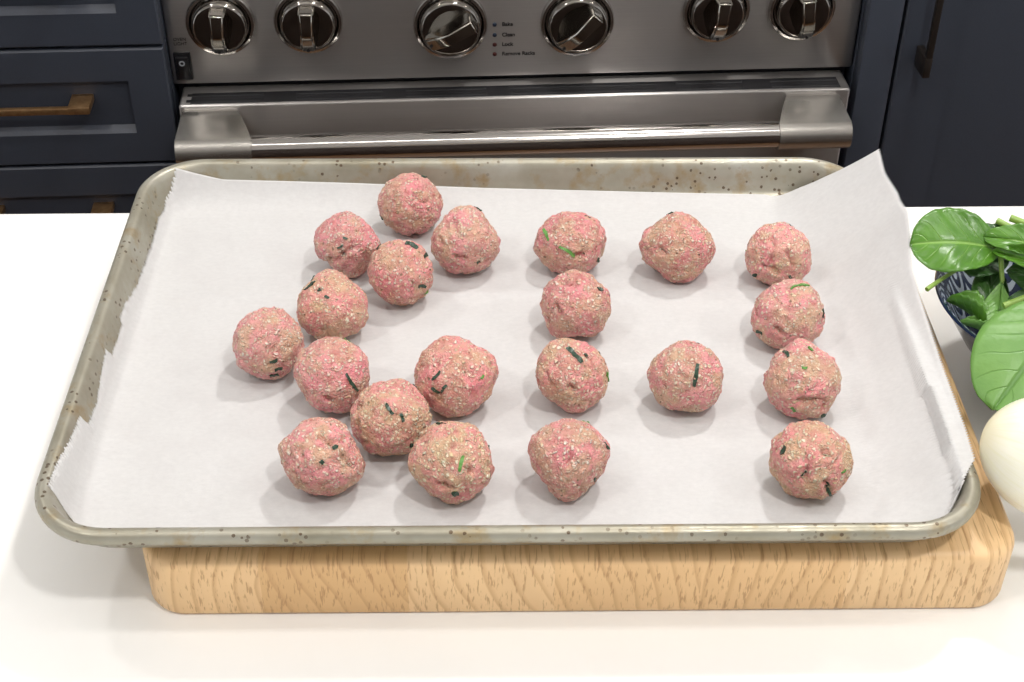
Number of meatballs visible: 21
